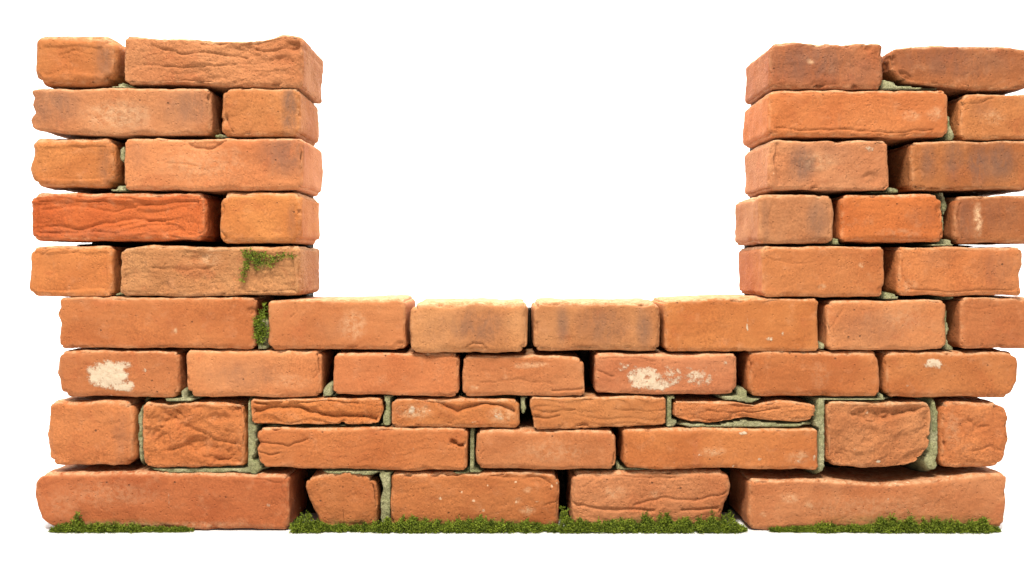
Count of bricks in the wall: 51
